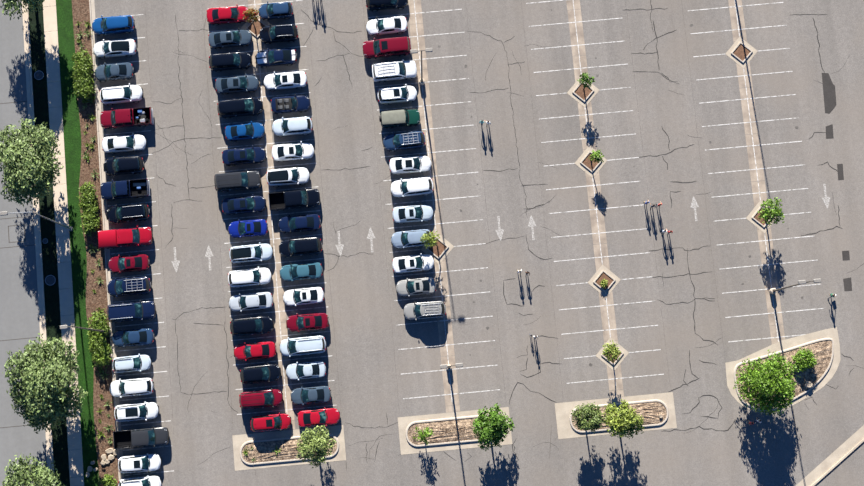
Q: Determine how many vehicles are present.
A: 70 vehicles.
